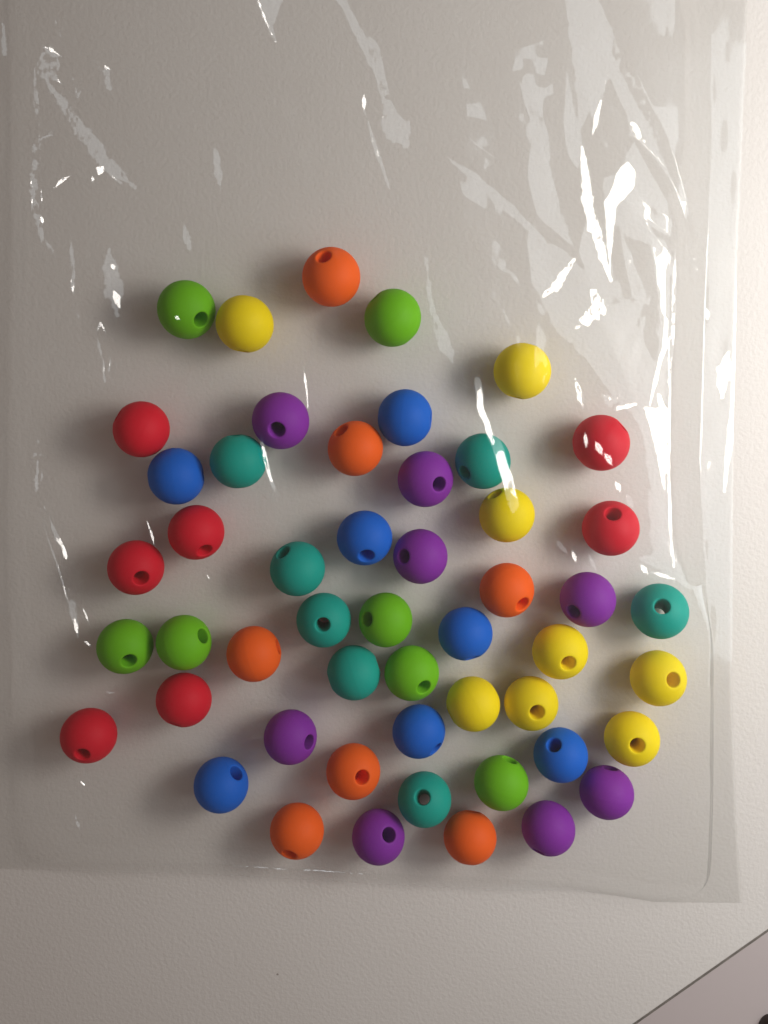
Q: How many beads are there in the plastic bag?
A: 51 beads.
